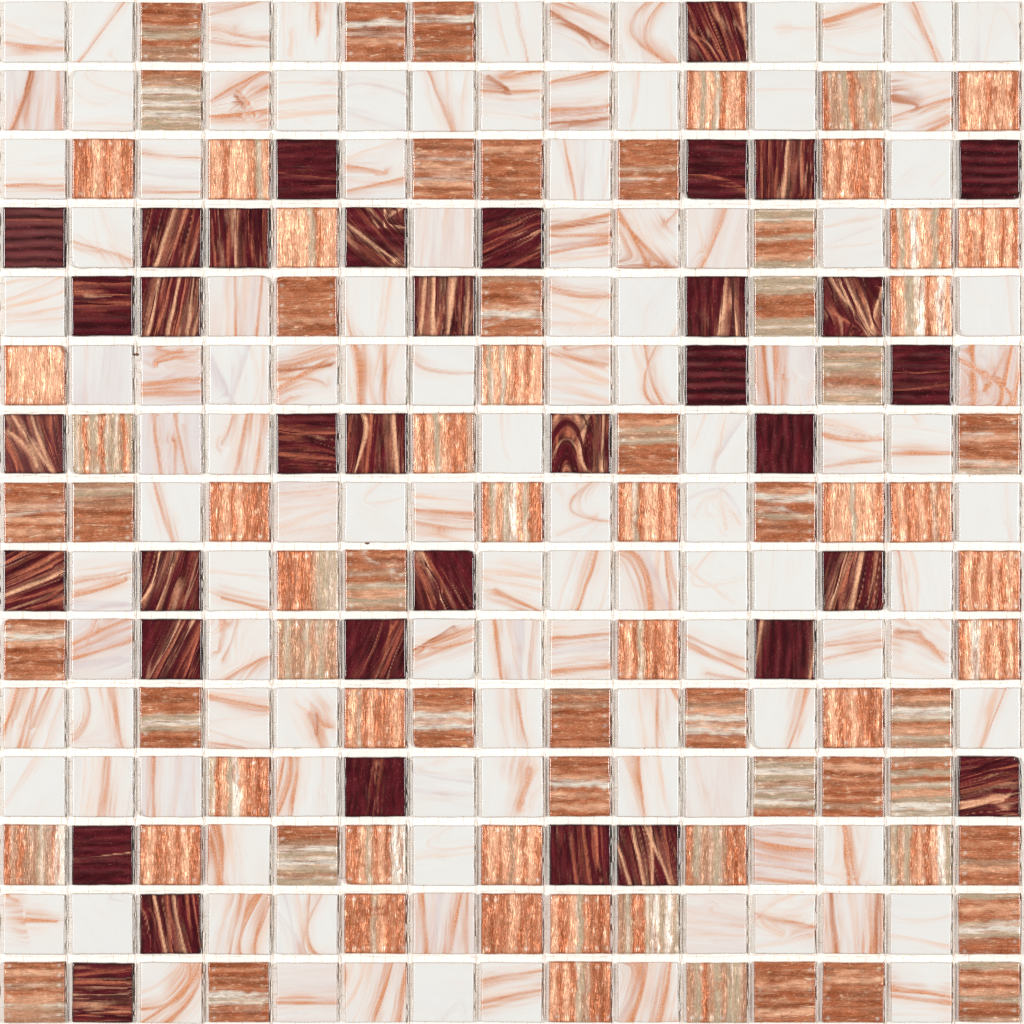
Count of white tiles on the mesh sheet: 114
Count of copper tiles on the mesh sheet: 75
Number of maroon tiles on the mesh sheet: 36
